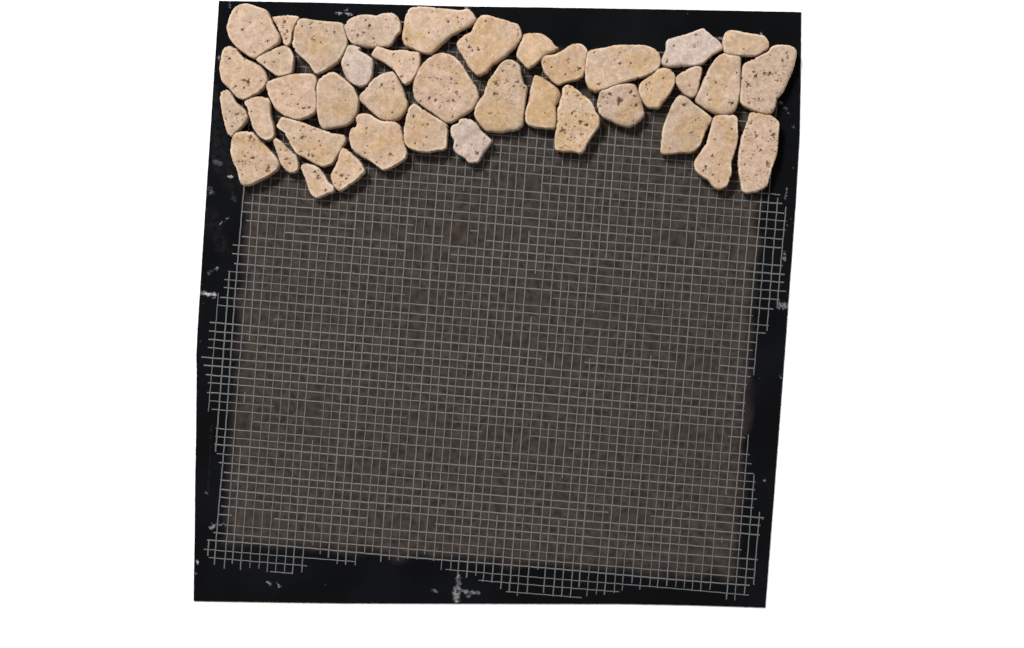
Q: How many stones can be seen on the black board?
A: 40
